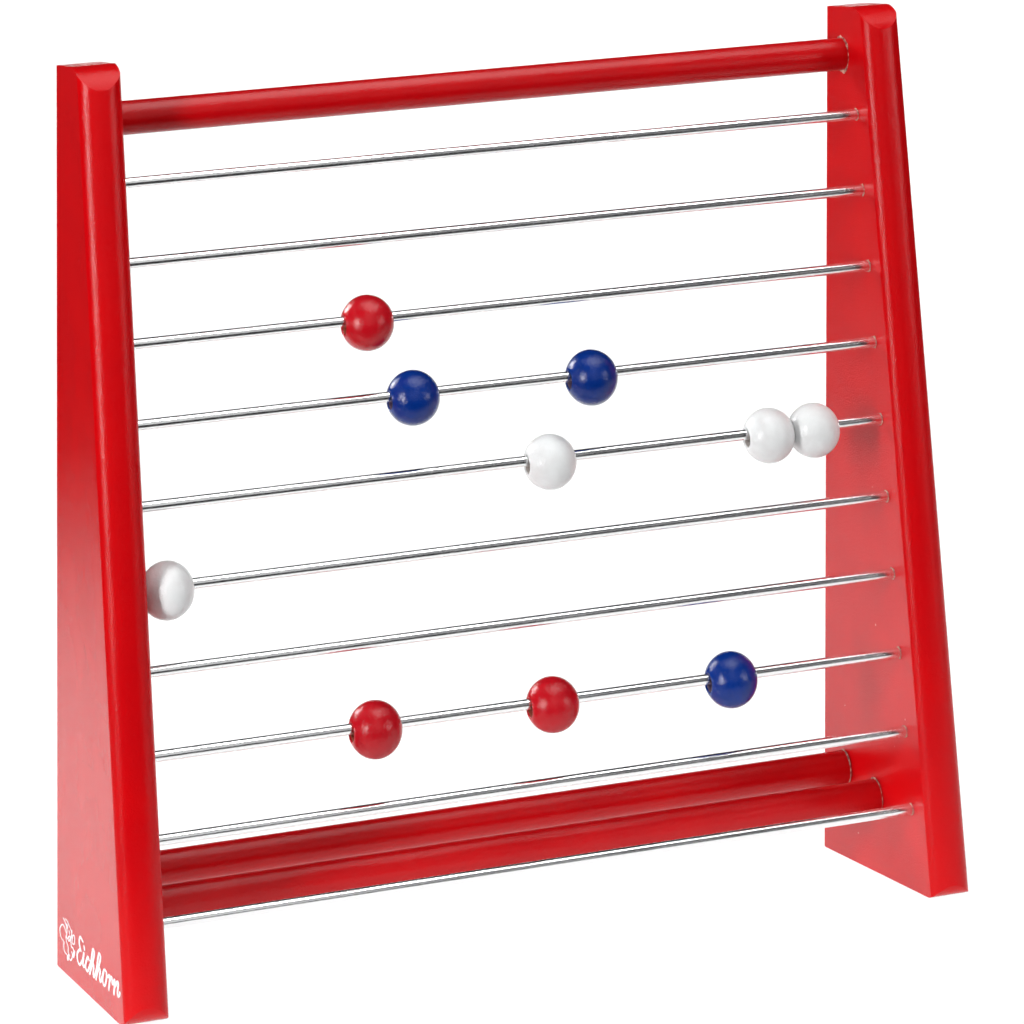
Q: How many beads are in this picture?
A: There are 10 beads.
